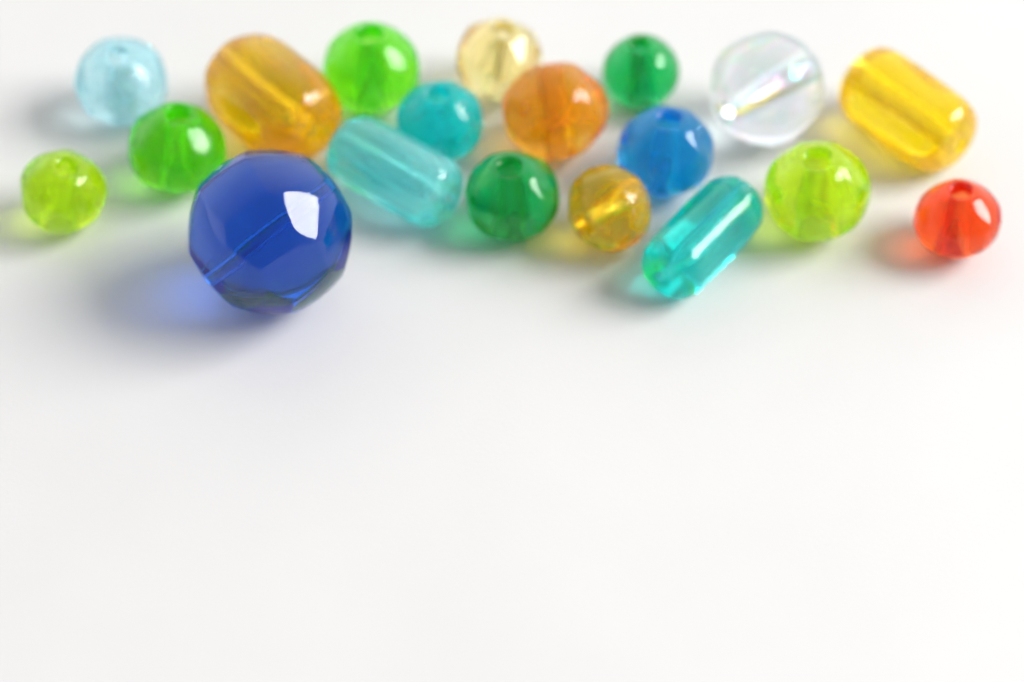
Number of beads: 19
